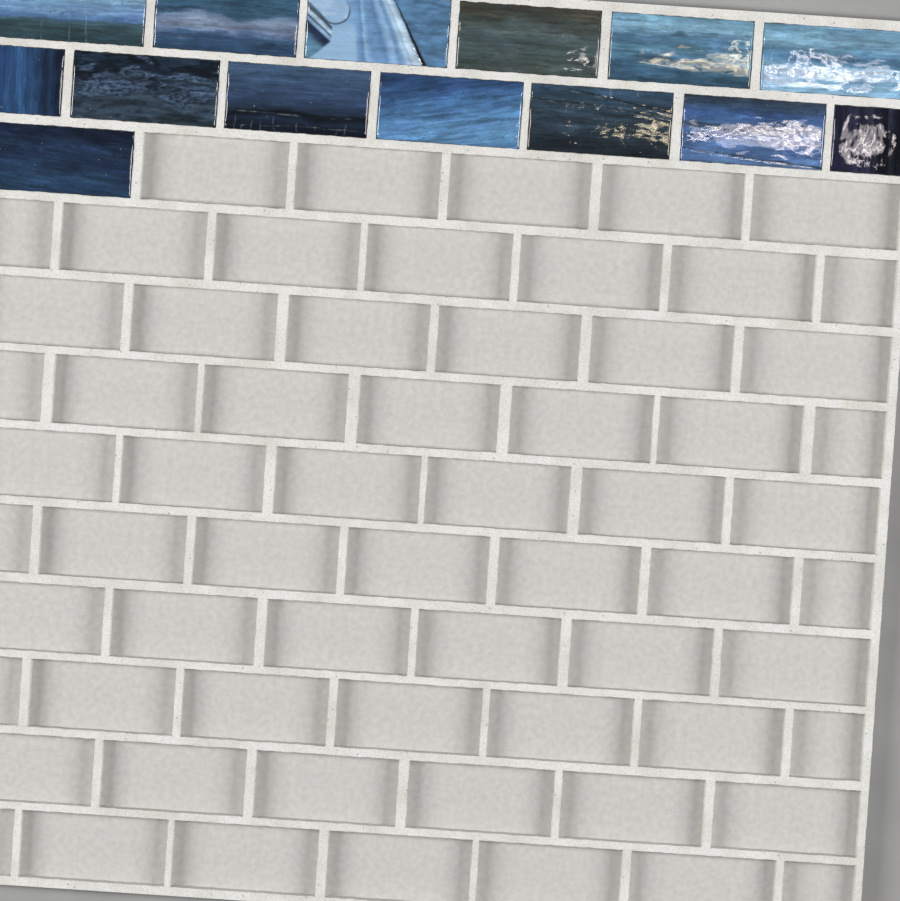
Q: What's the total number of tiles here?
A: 14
